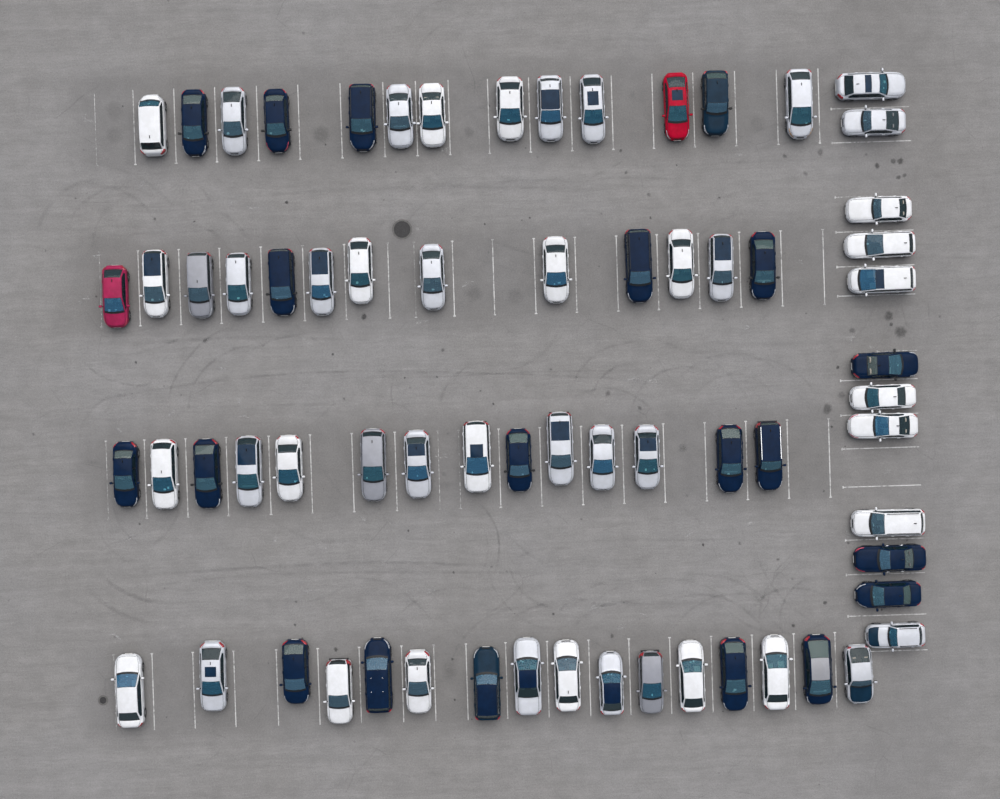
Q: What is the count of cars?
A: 68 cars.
